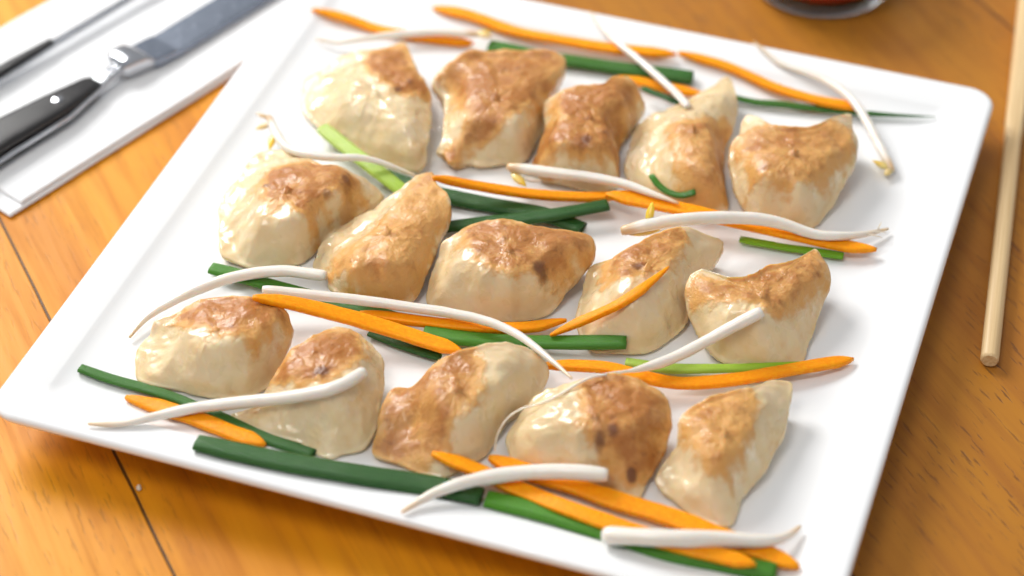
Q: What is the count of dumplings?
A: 15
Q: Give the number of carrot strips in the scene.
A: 13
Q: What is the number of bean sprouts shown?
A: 12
